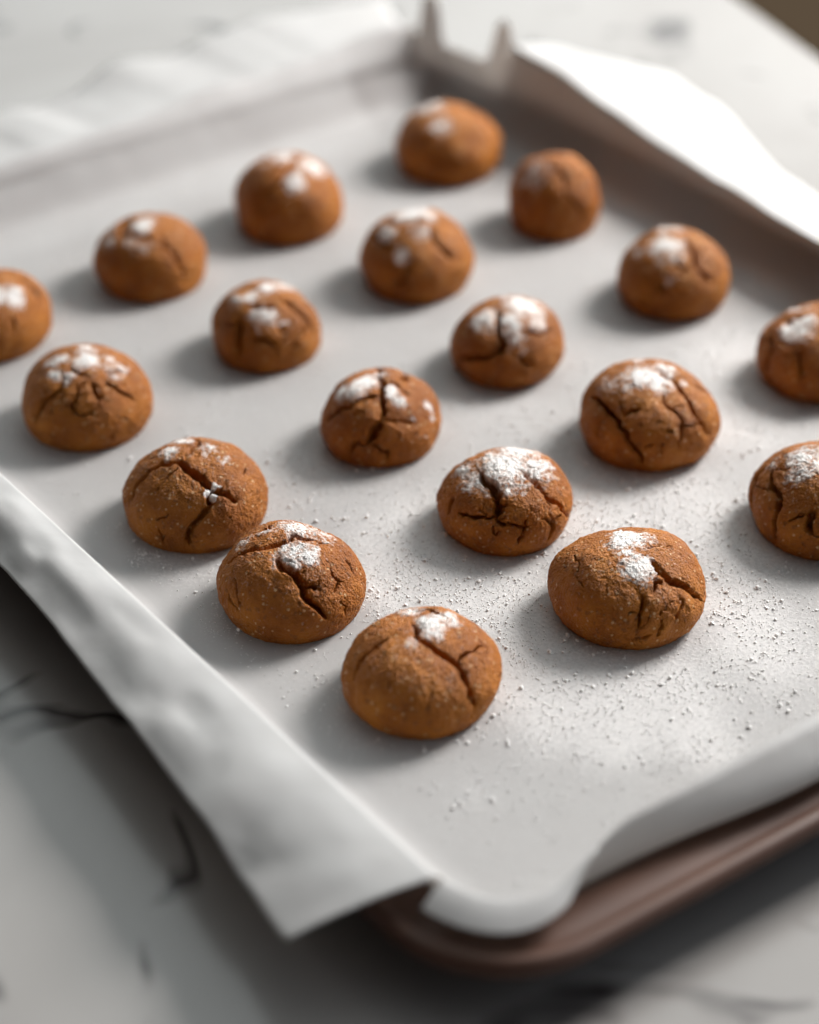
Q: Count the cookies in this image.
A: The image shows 19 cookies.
